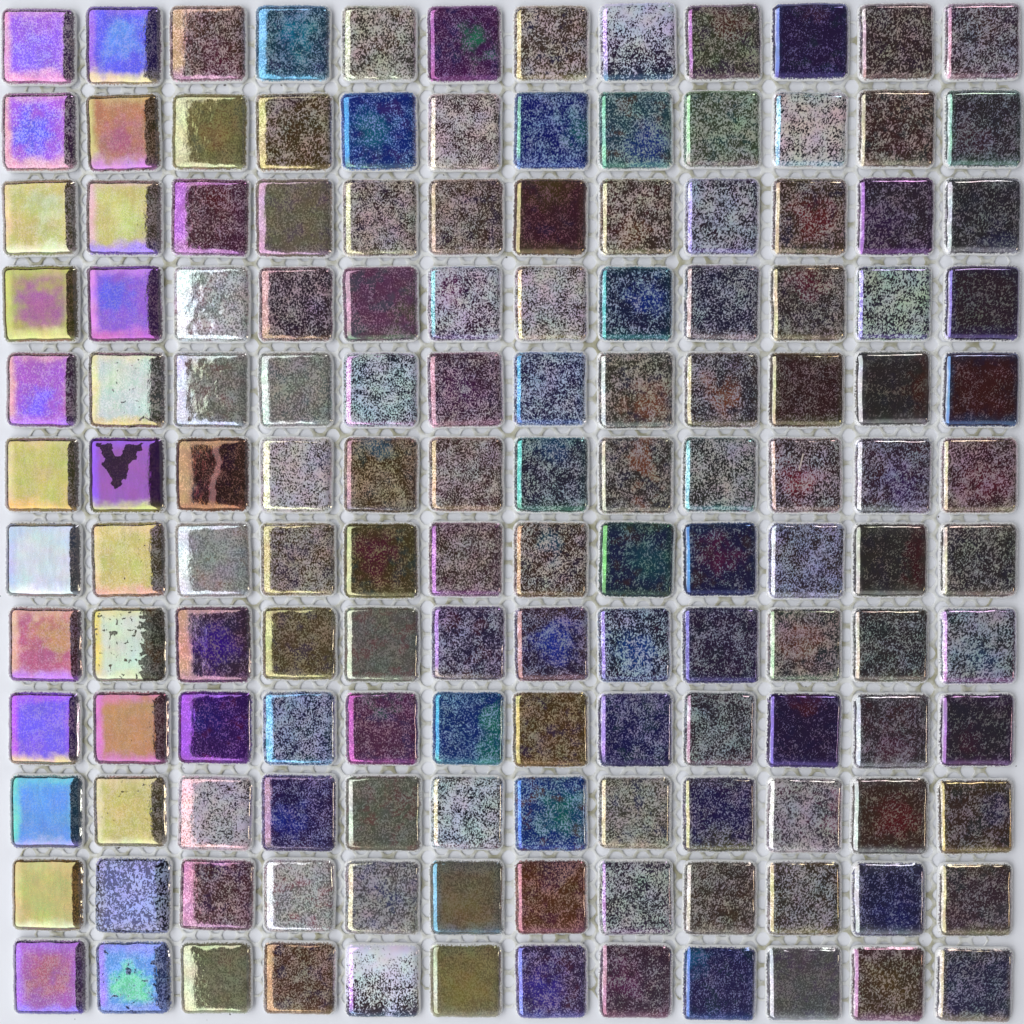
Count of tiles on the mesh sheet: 144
